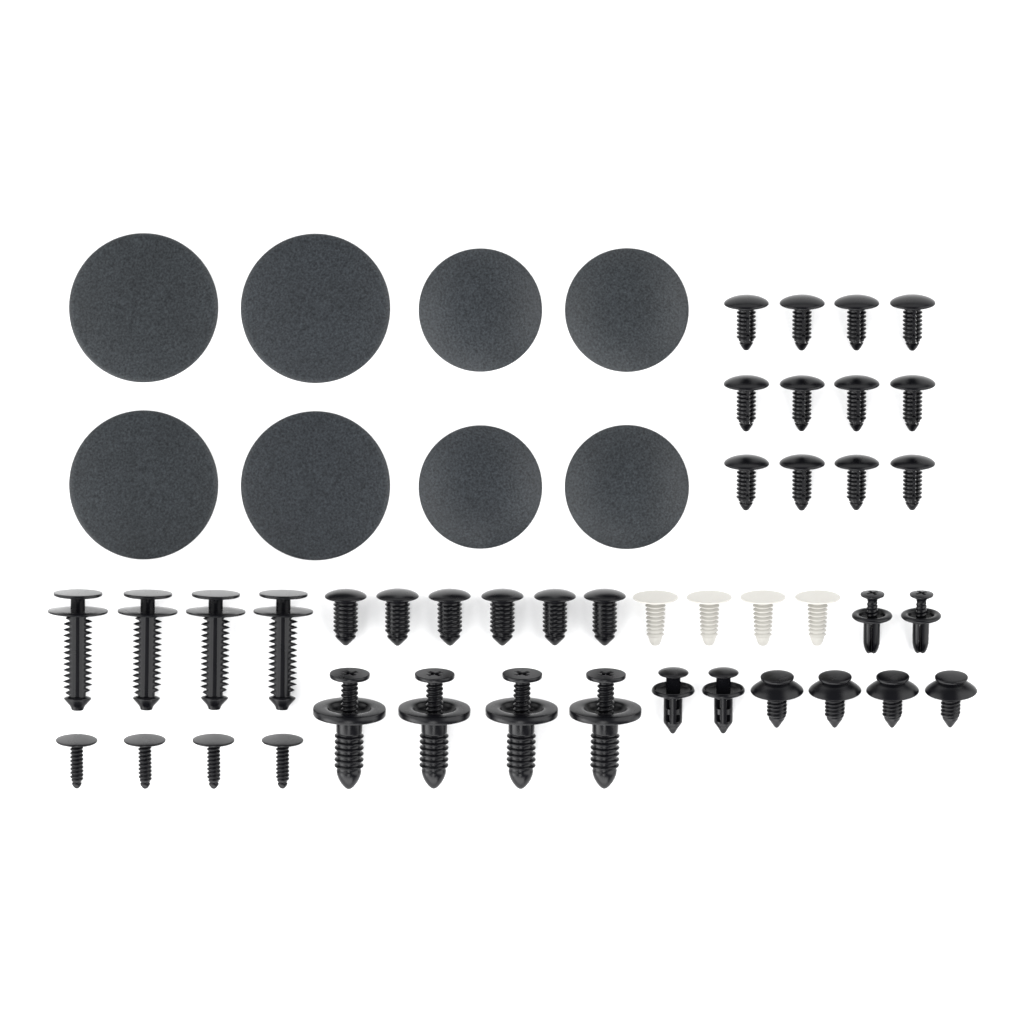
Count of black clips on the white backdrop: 38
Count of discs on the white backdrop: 8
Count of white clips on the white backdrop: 4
